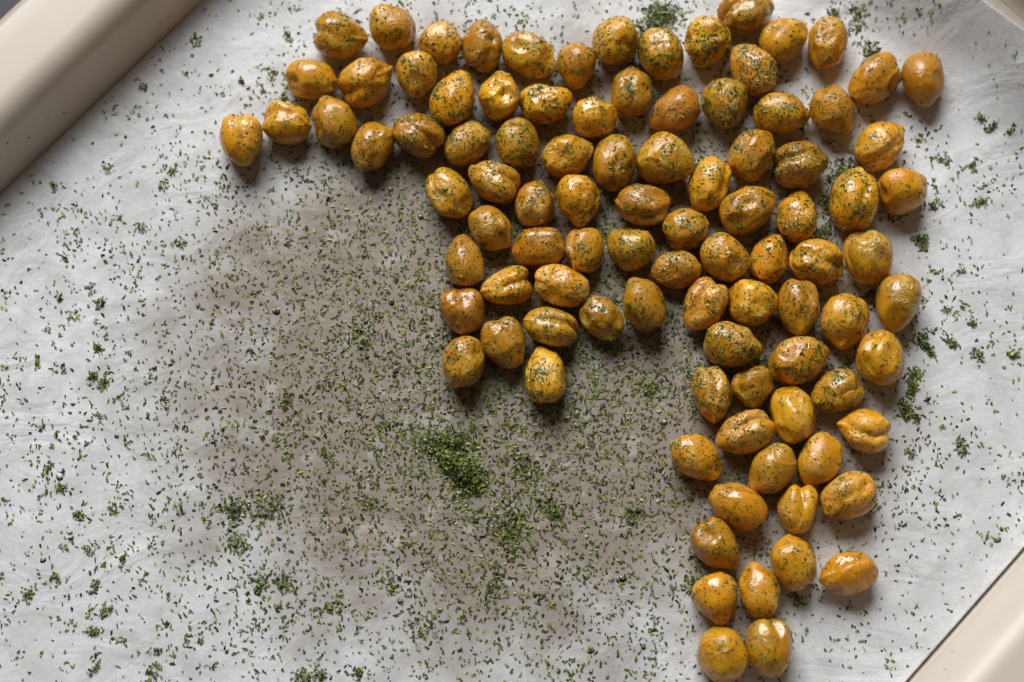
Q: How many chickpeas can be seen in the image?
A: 97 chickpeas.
